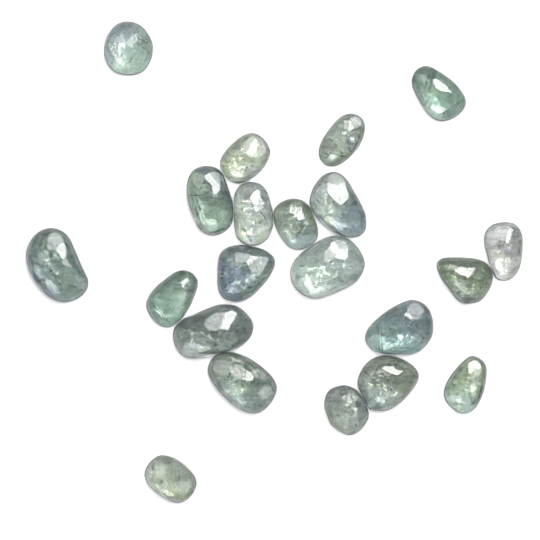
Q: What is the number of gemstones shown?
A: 21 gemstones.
